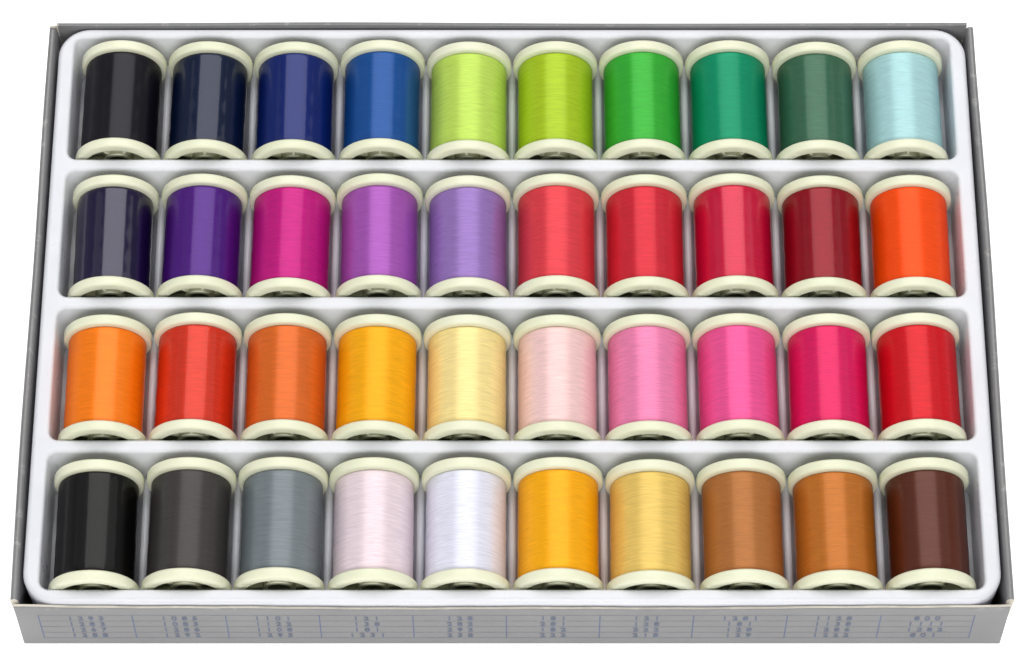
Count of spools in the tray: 40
